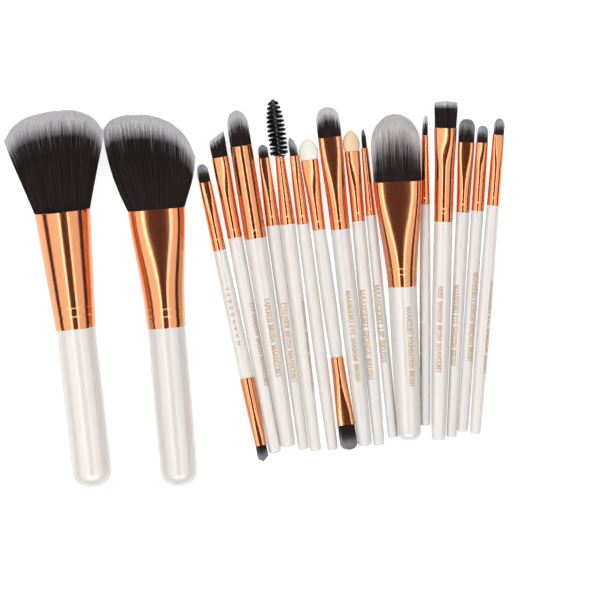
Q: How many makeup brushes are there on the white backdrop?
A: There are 18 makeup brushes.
